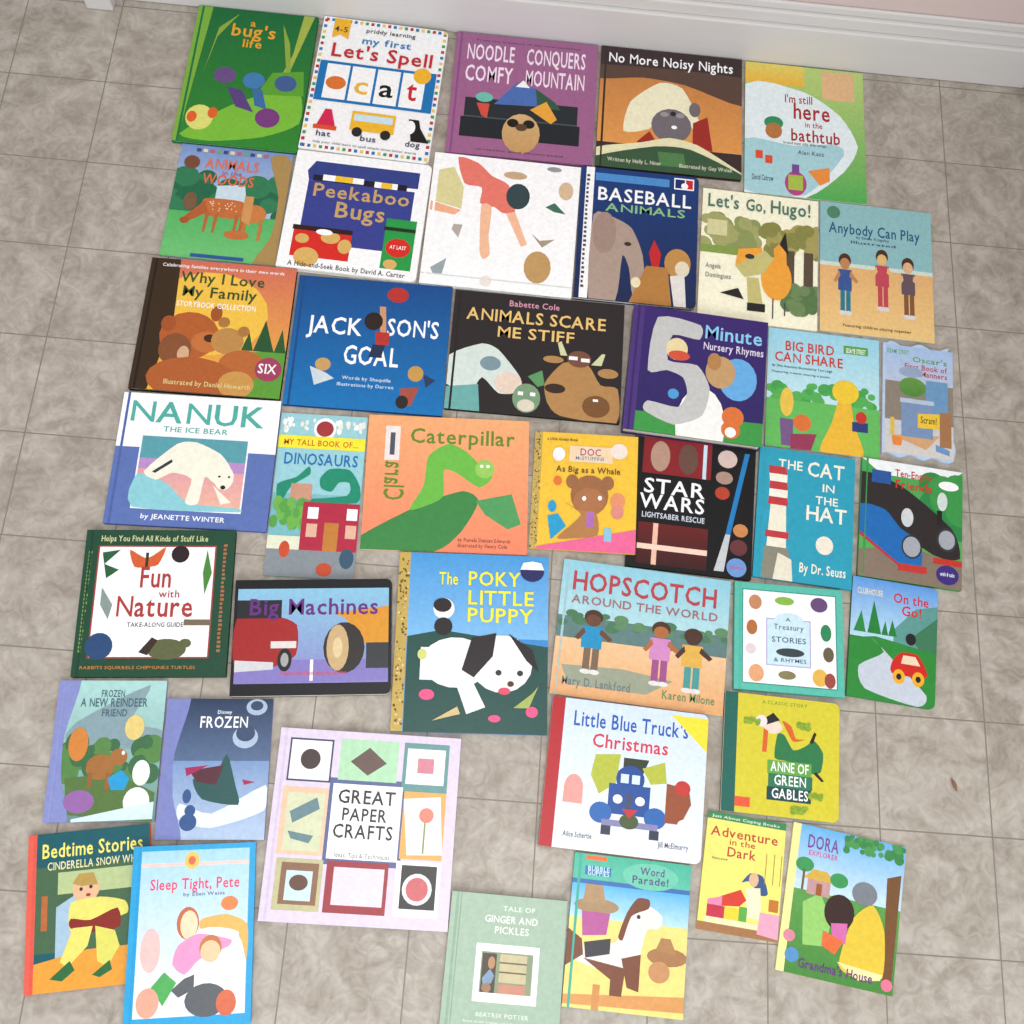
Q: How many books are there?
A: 41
